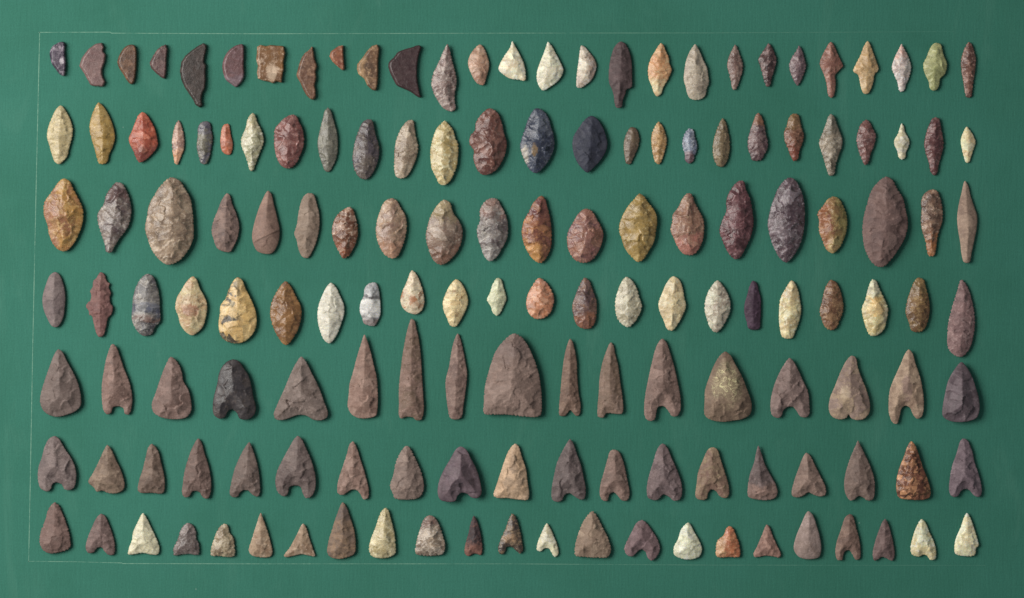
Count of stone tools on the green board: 154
